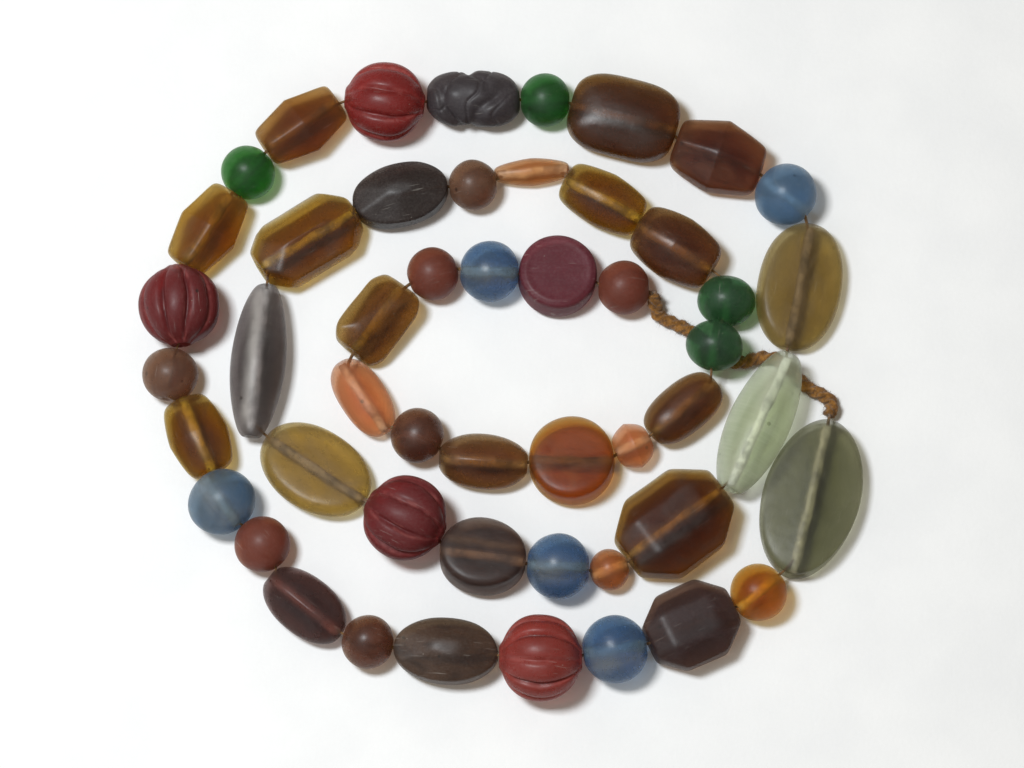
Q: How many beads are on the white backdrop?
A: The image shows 50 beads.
